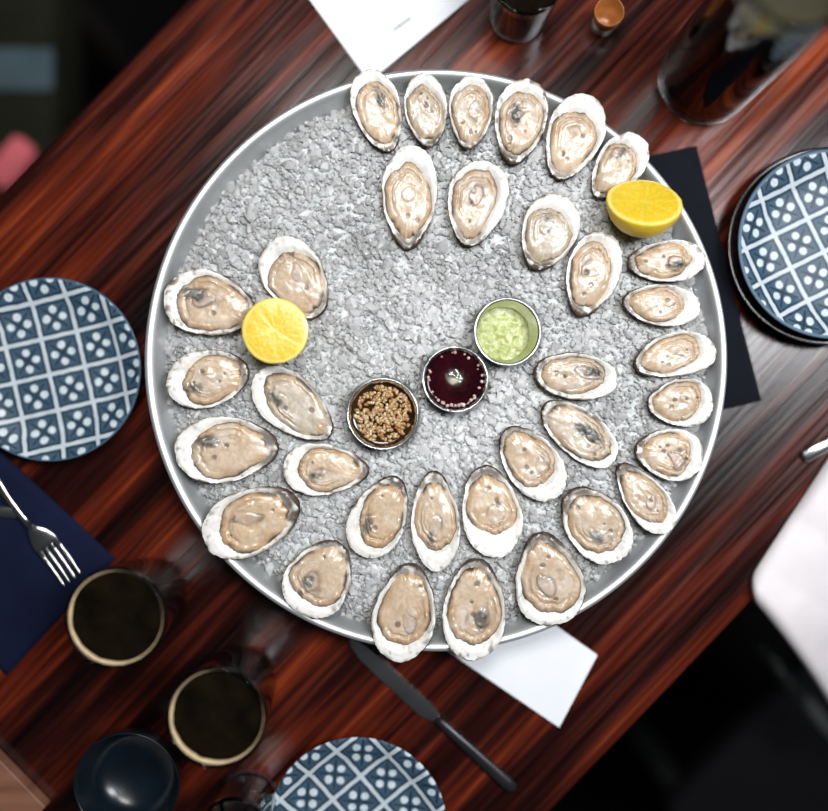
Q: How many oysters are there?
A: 34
